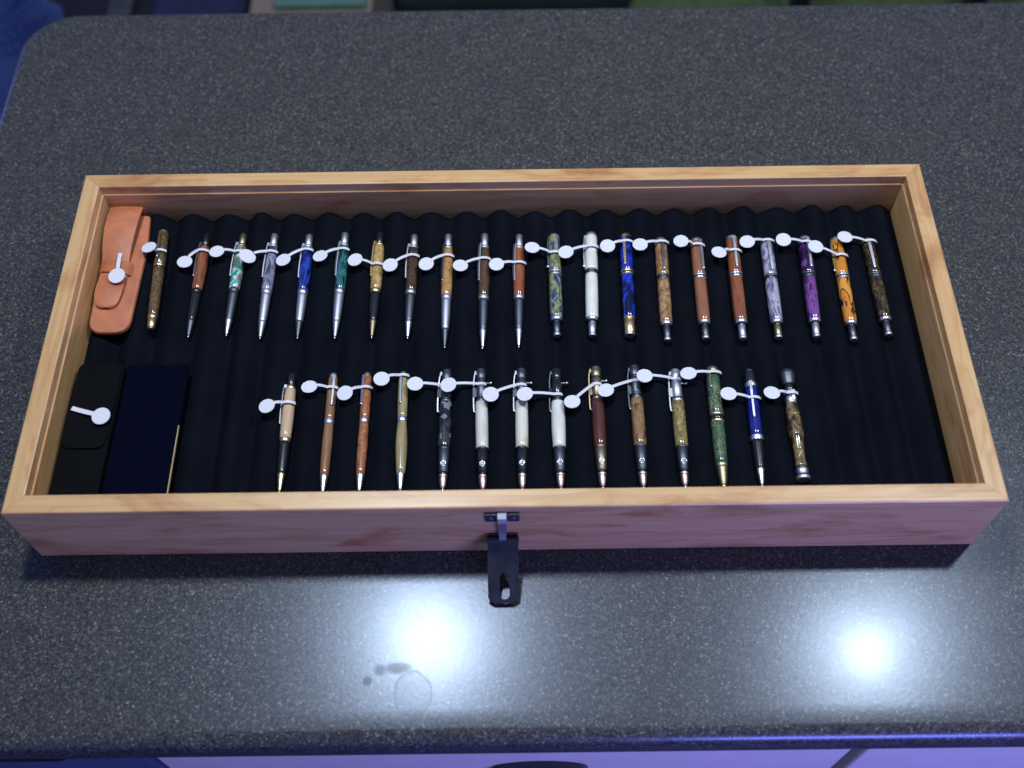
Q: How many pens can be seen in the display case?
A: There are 35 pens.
